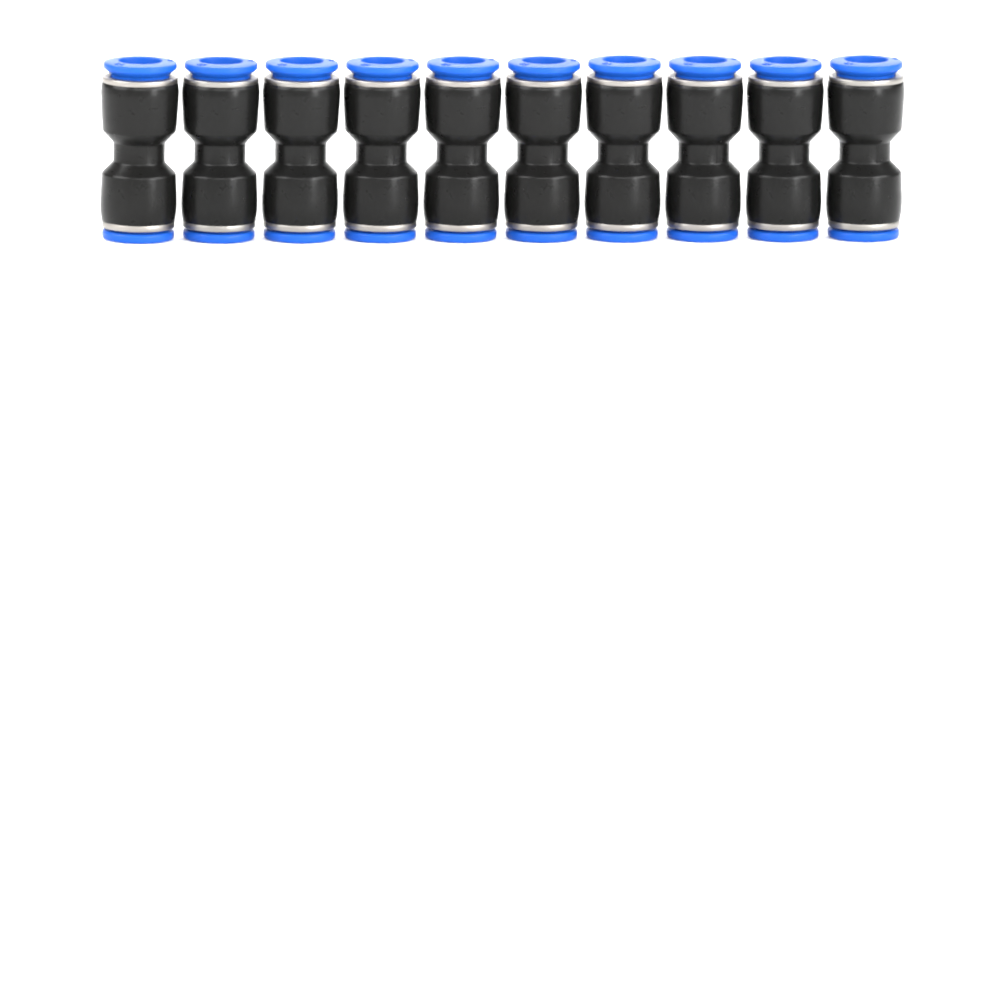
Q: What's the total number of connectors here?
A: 10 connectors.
